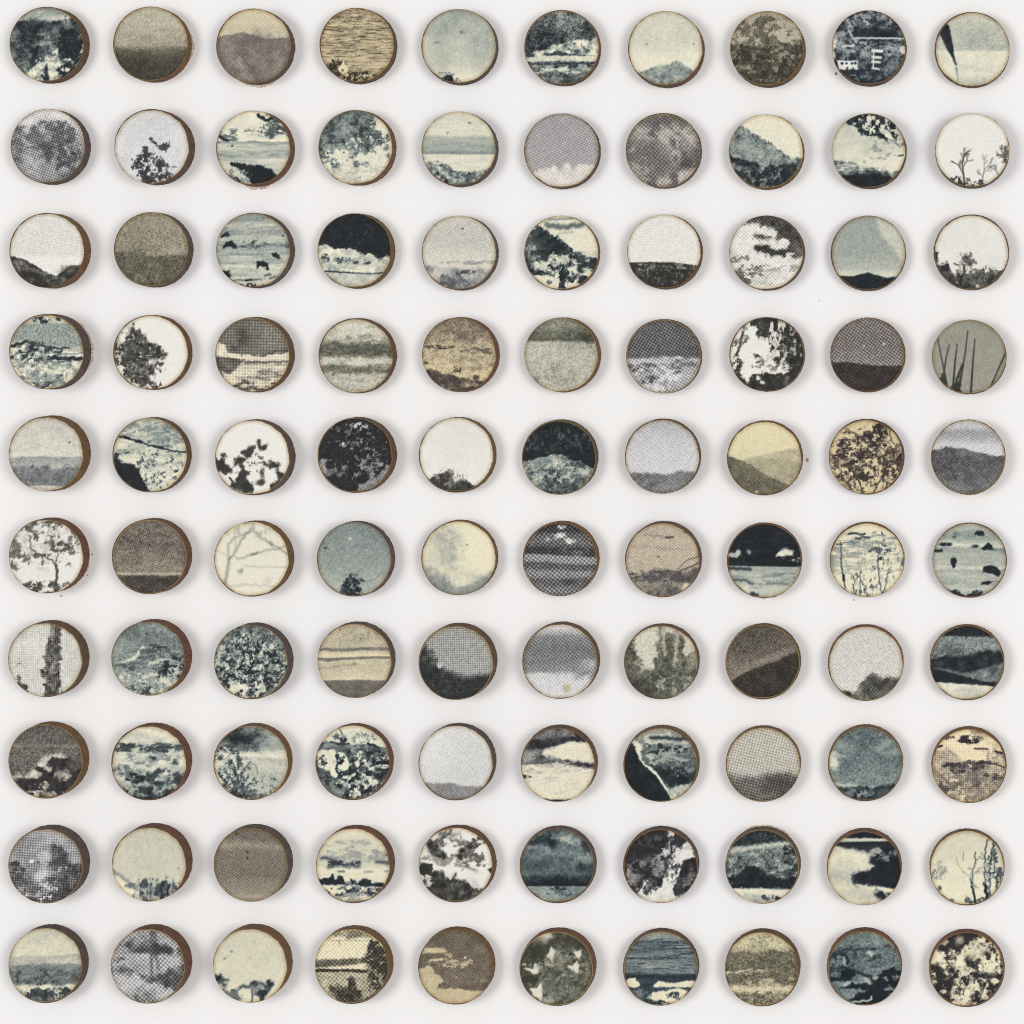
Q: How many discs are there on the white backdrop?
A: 100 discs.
